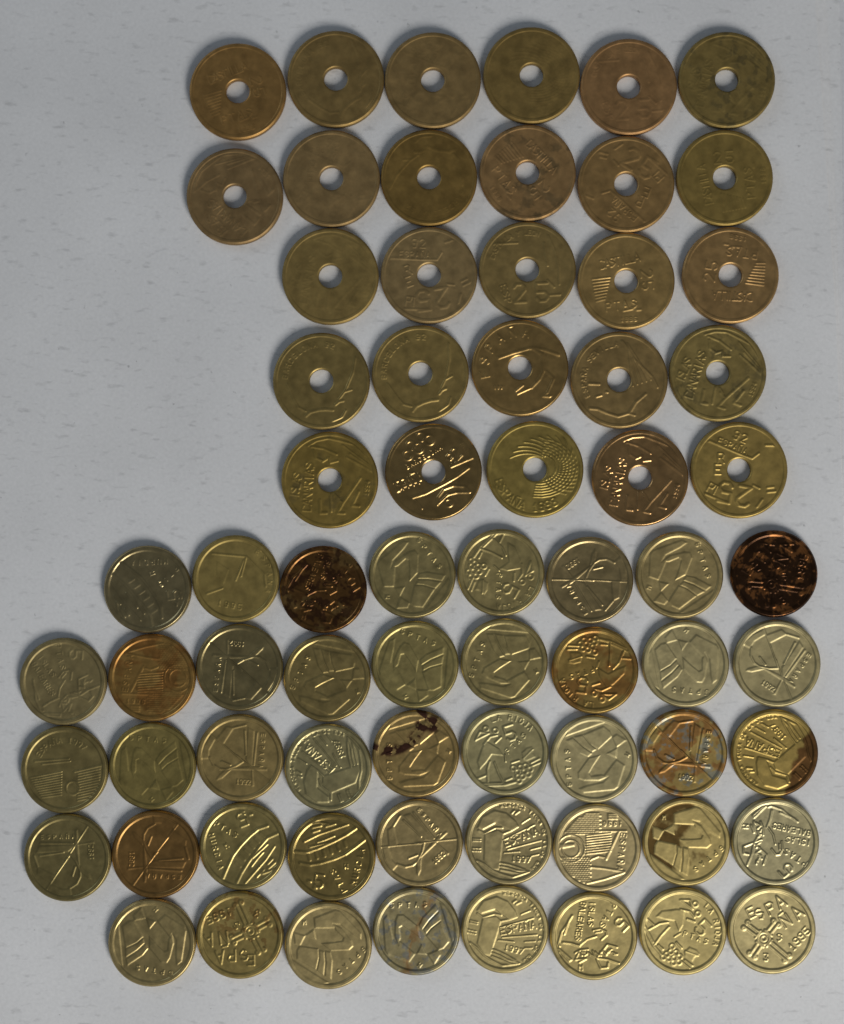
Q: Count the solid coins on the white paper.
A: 43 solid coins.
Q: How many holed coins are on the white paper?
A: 27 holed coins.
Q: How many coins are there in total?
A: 70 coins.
